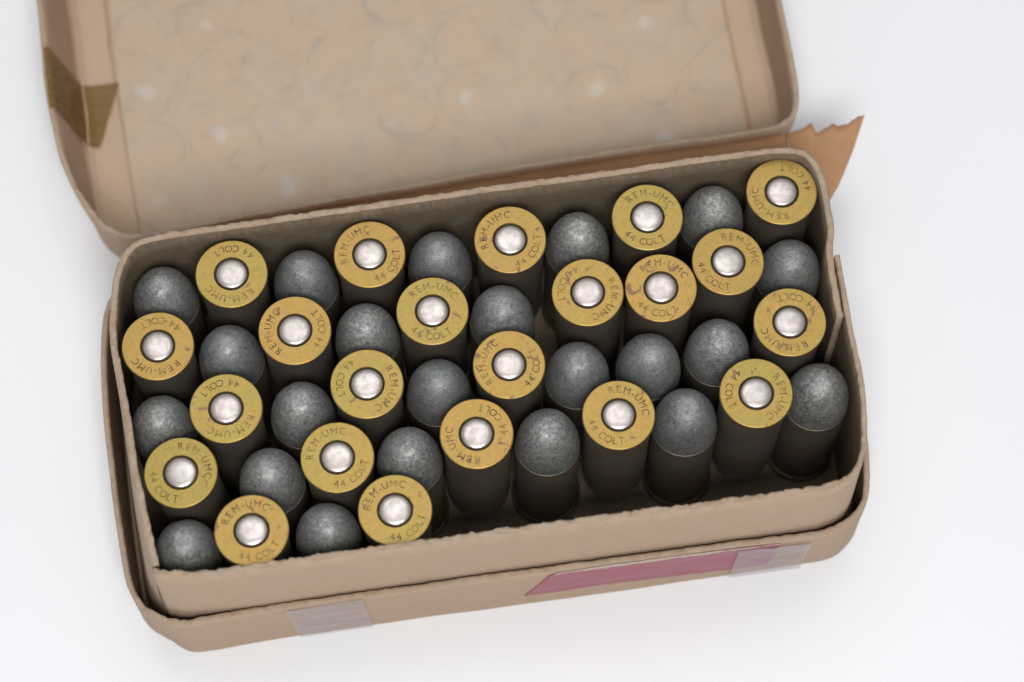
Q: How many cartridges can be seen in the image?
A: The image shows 44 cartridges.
